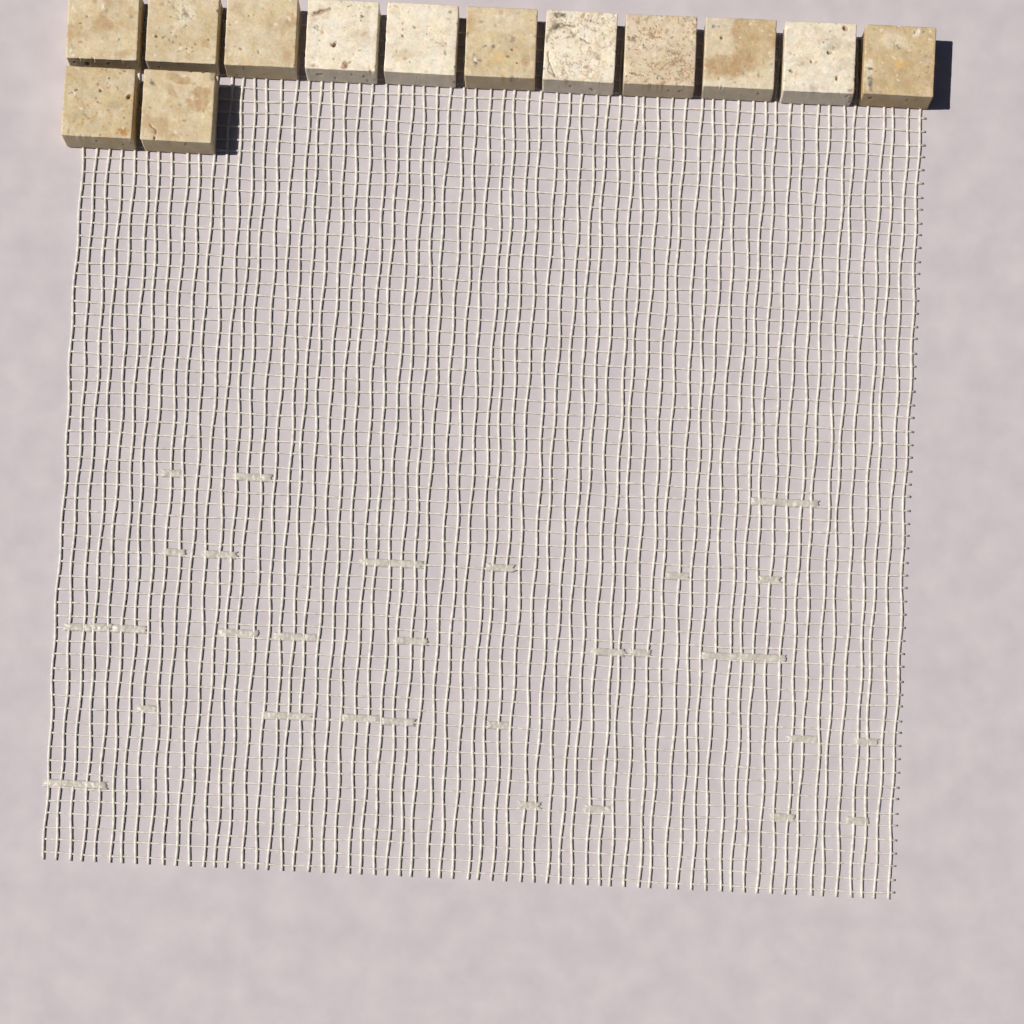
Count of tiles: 13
